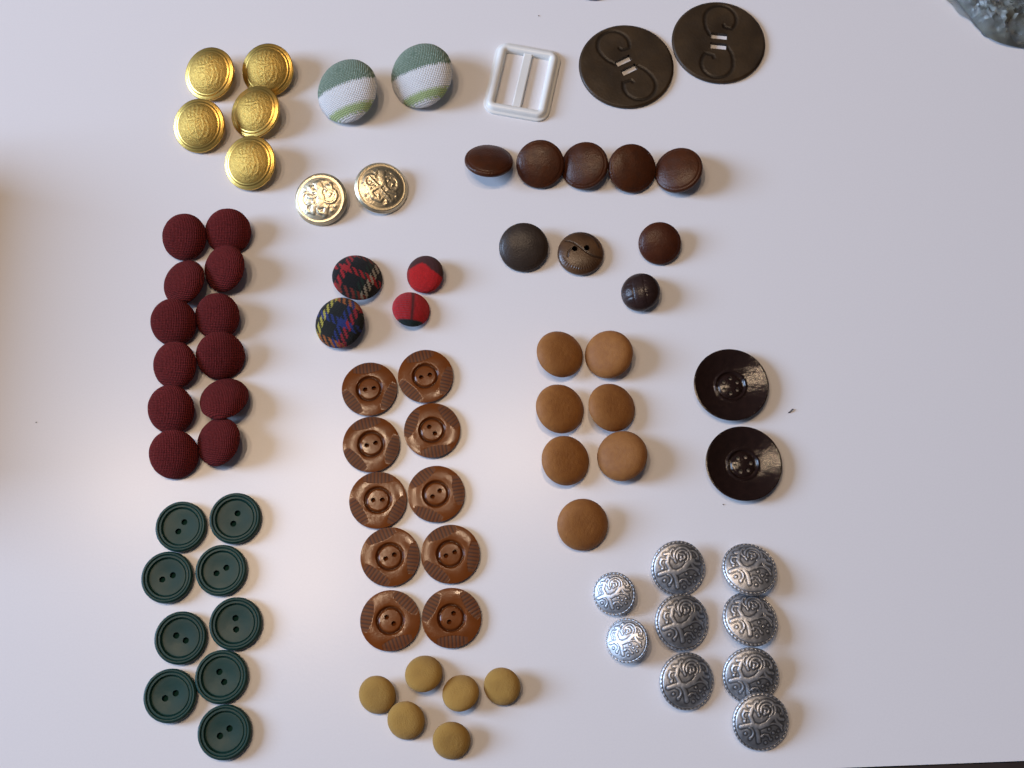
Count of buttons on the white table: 79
